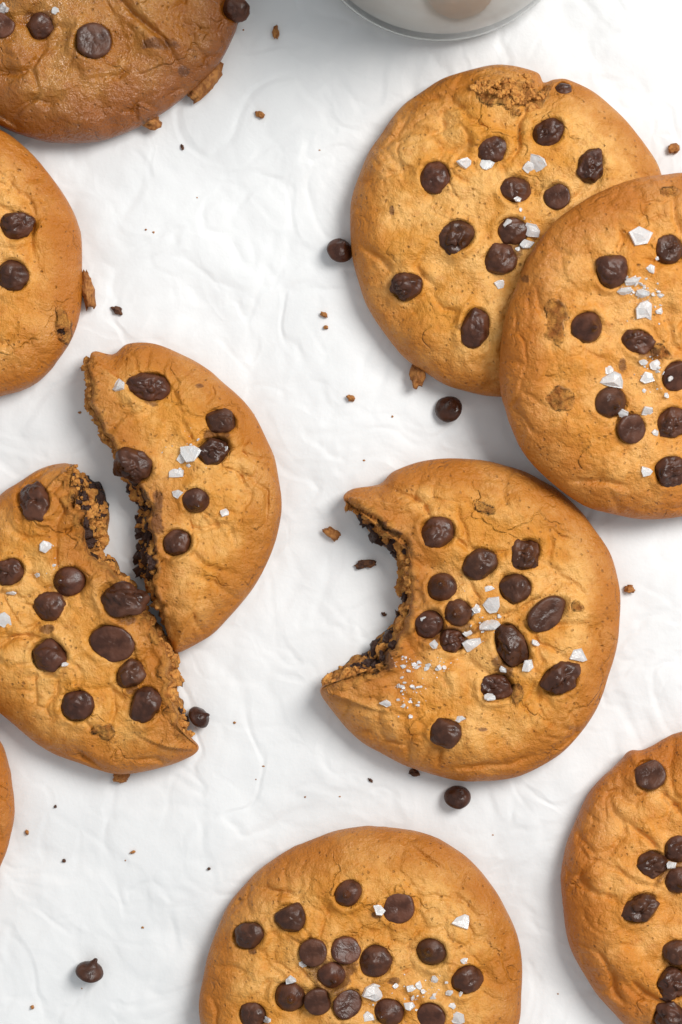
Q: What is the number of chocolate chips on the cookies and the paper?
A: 85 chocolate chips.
